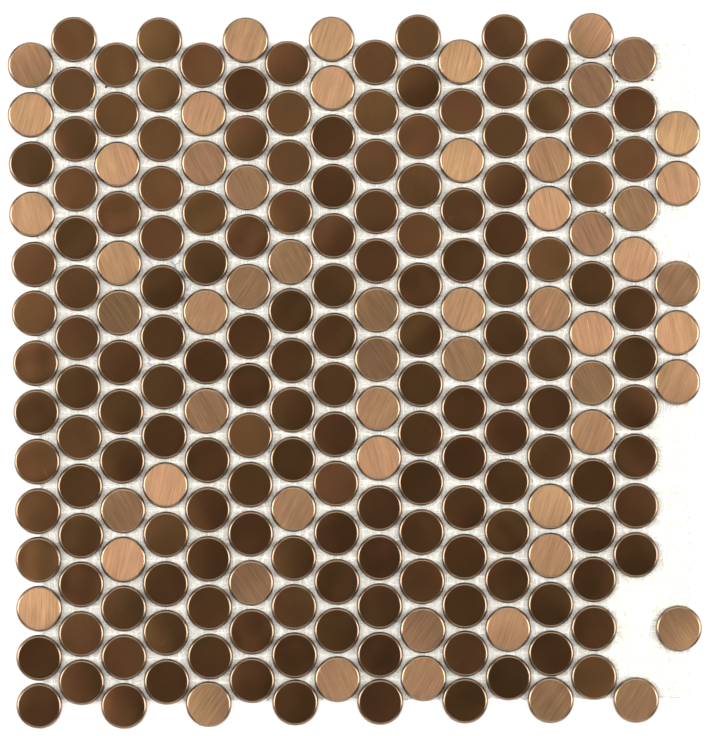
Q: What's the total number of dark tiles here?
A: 157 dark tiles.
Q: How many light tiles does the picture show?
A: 57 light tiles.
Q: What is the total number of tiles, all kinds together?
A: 214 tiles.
